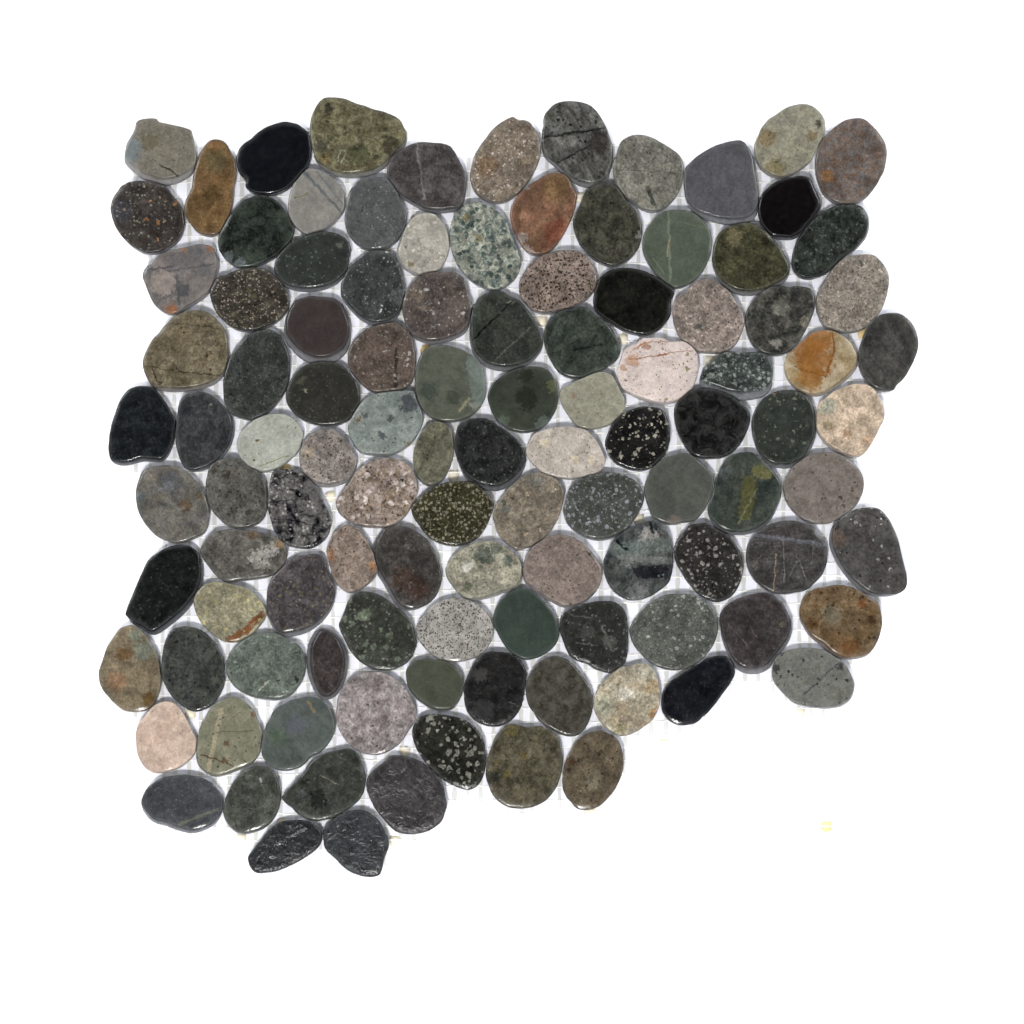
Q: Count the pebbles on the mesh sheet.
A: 111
